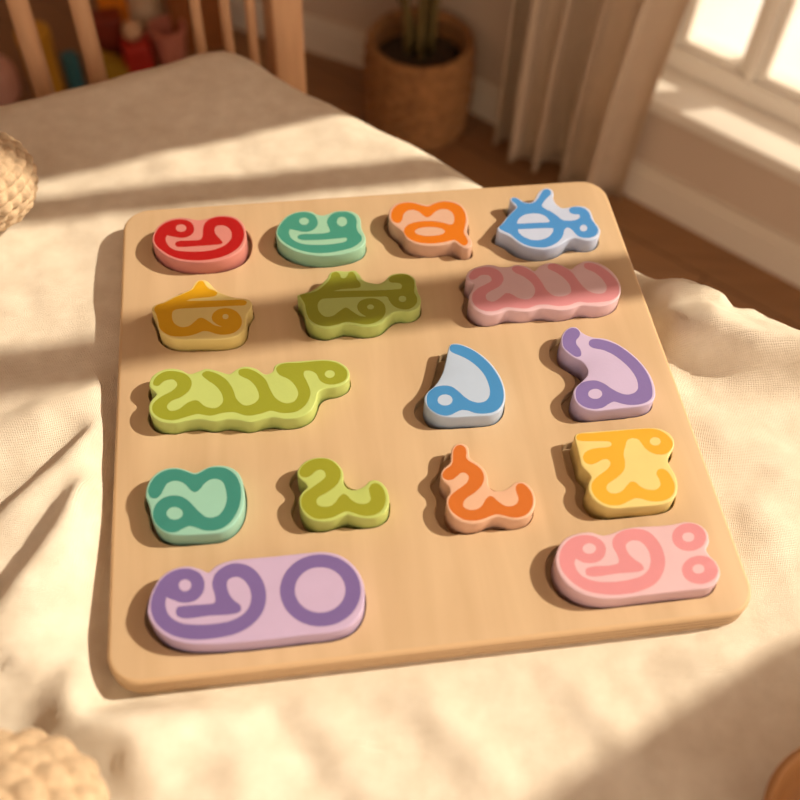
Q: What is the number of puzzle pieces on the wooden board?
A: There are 16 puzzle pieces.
